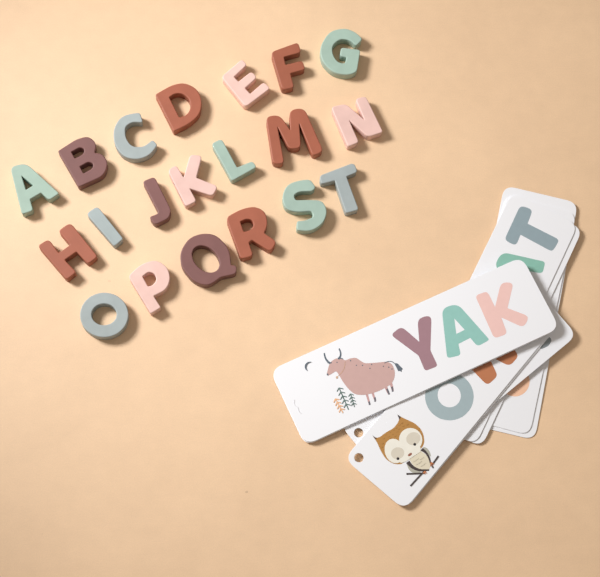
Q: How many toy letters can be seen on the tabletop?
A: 20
